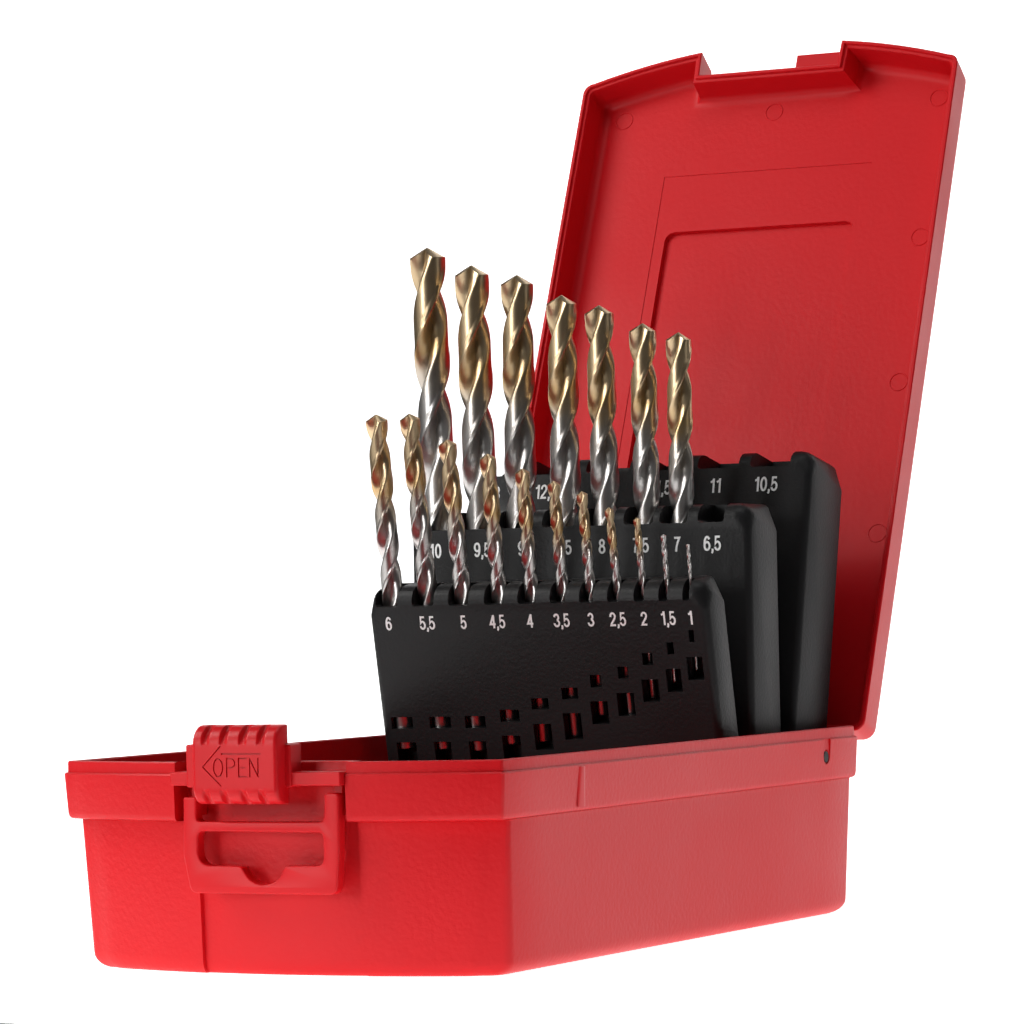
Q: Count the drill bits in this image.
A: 18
